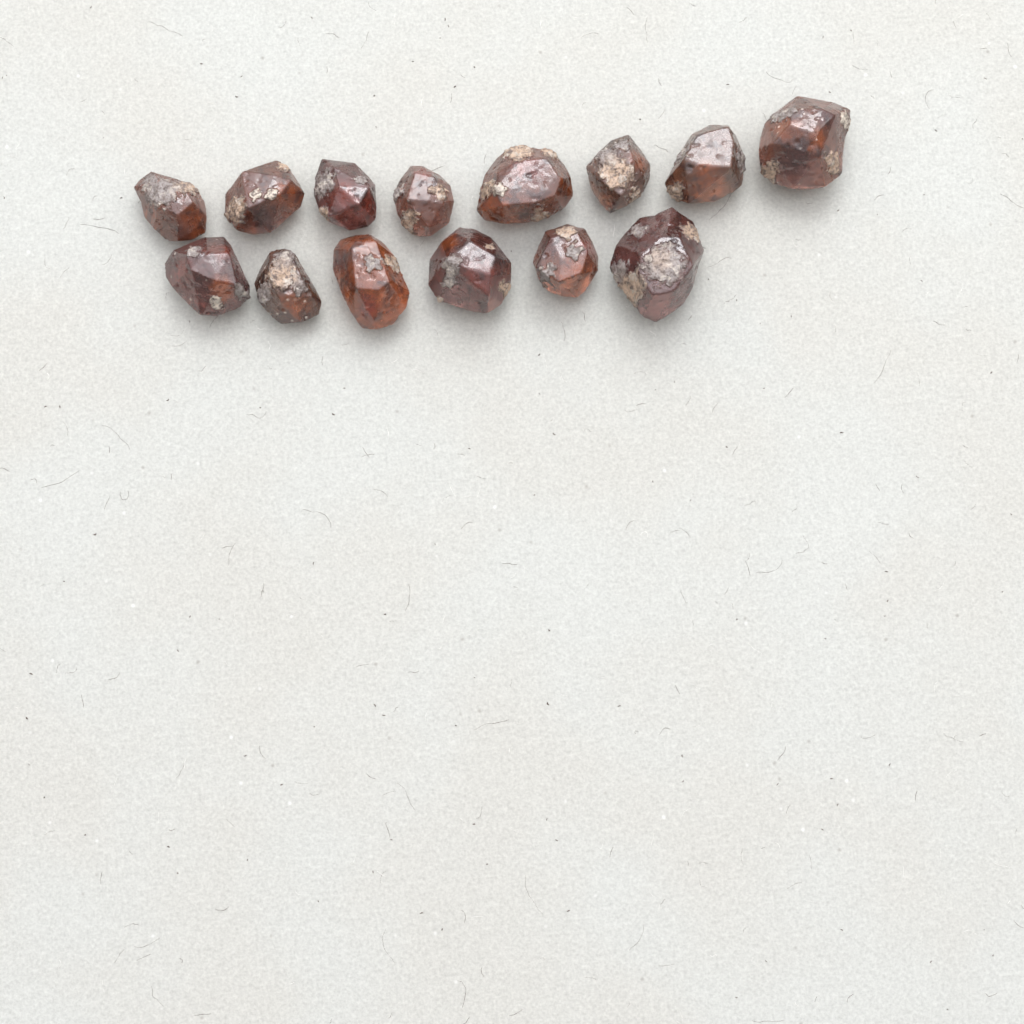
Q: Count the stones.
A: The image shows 14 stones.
